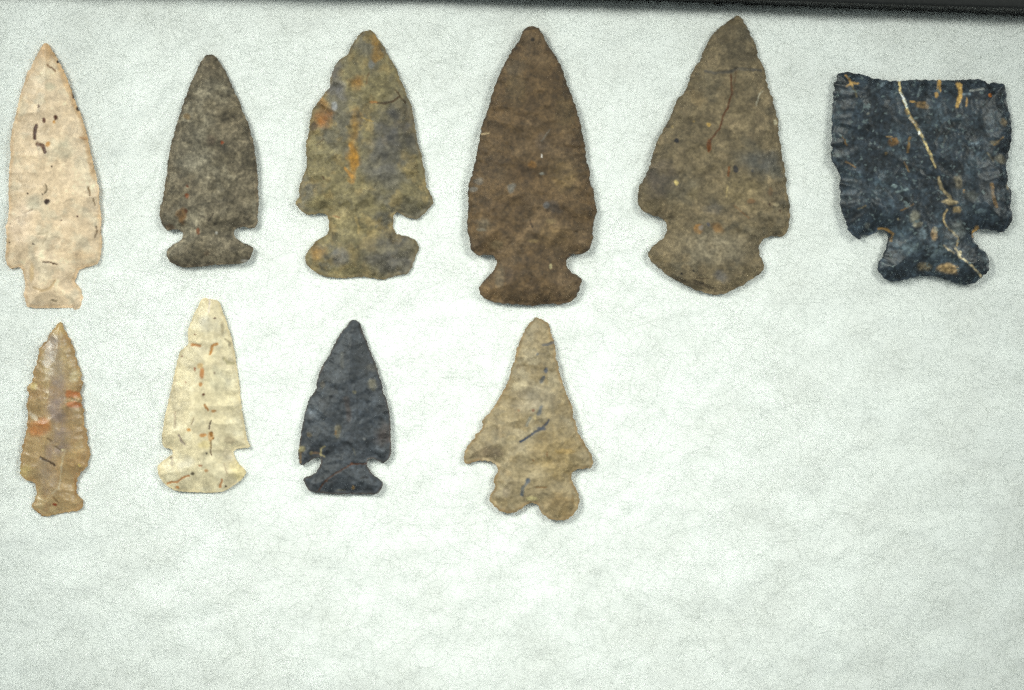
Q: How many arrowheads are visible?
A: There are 10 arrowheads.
